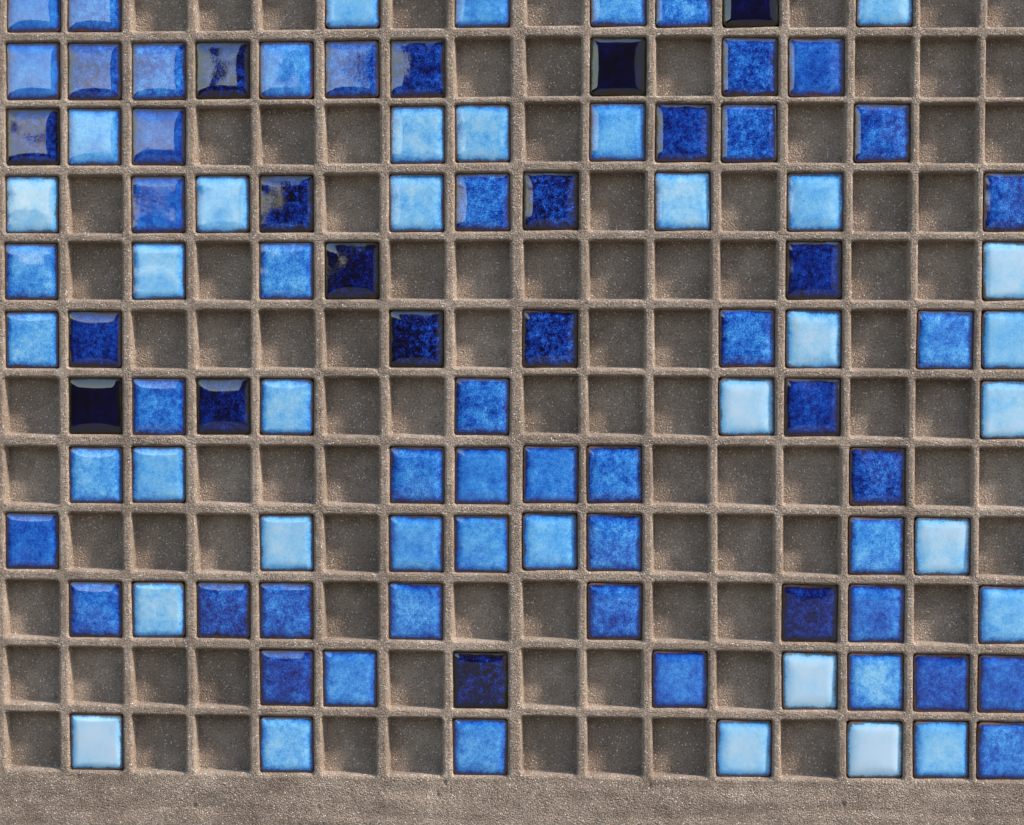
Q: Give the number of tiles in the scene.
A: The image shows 98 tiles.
